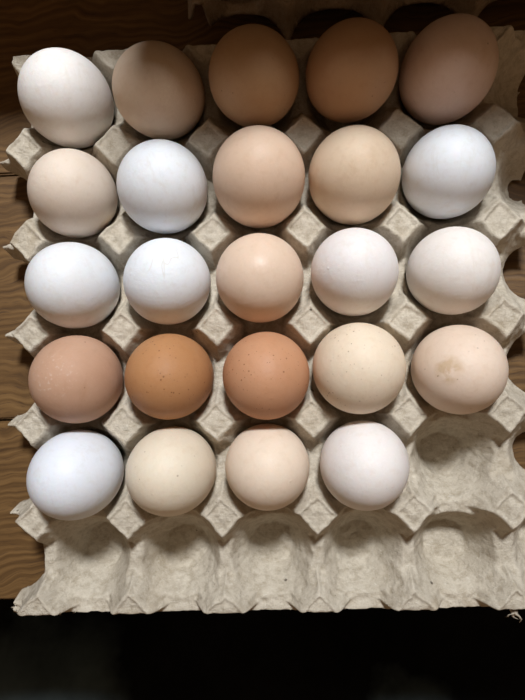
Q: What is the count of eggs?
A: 24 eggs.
